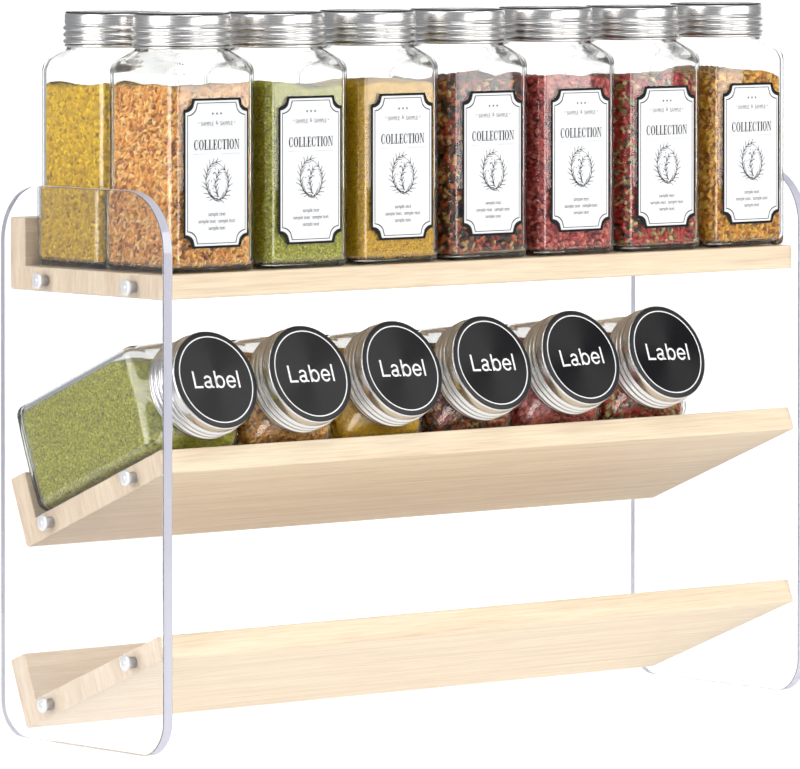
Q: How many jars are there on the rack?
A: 14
